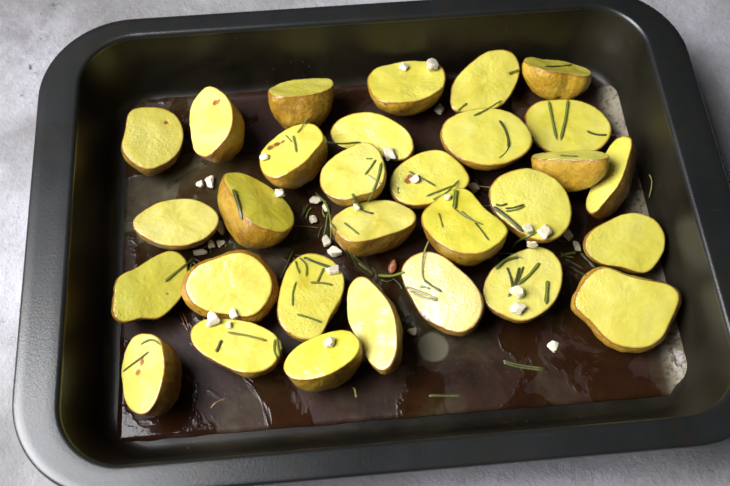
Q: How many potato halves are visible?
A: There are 30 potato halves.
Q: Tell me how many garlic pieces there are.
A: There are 35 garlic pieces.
